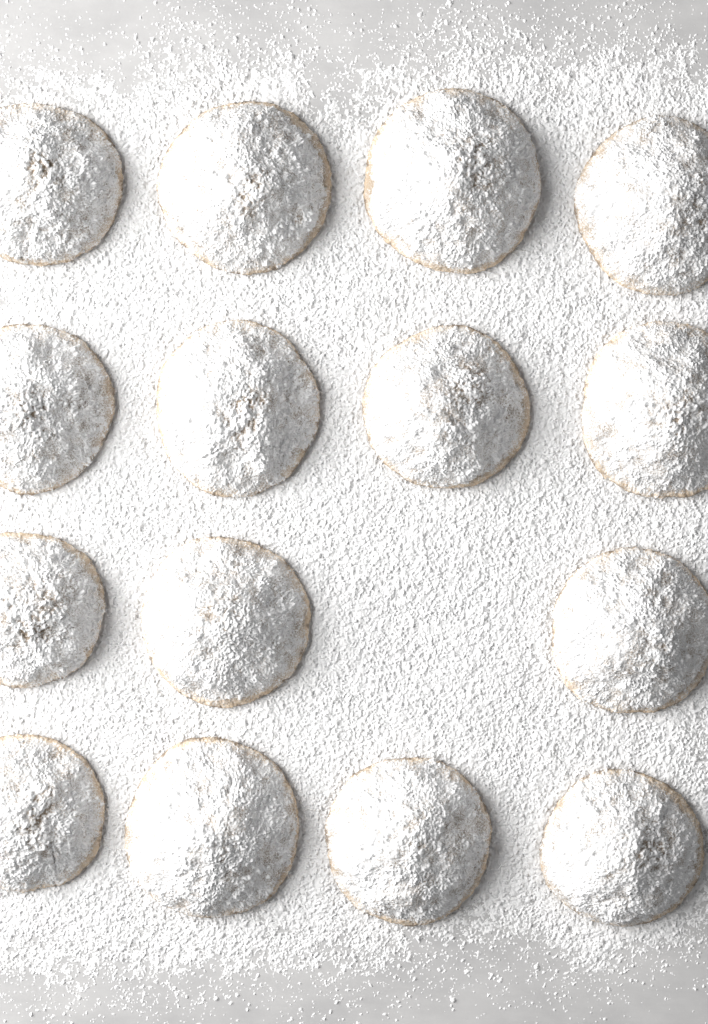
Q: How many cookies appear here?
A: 15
